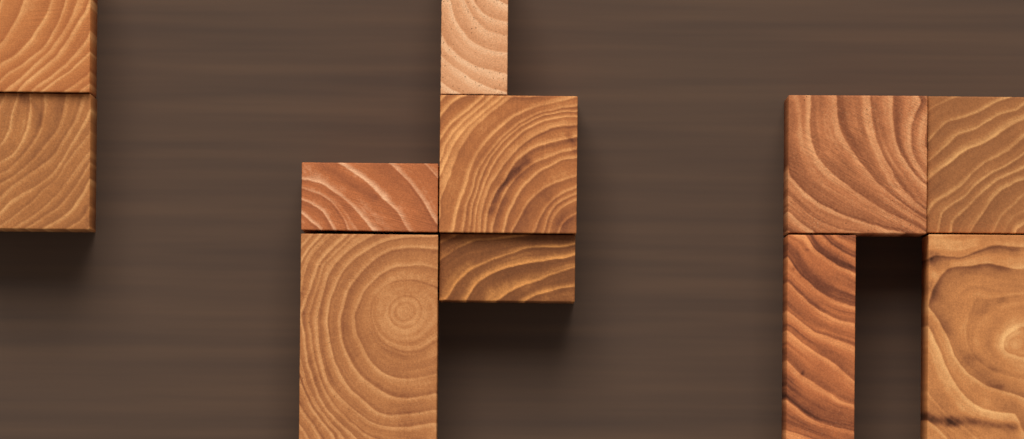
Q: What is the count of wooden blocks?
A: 11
